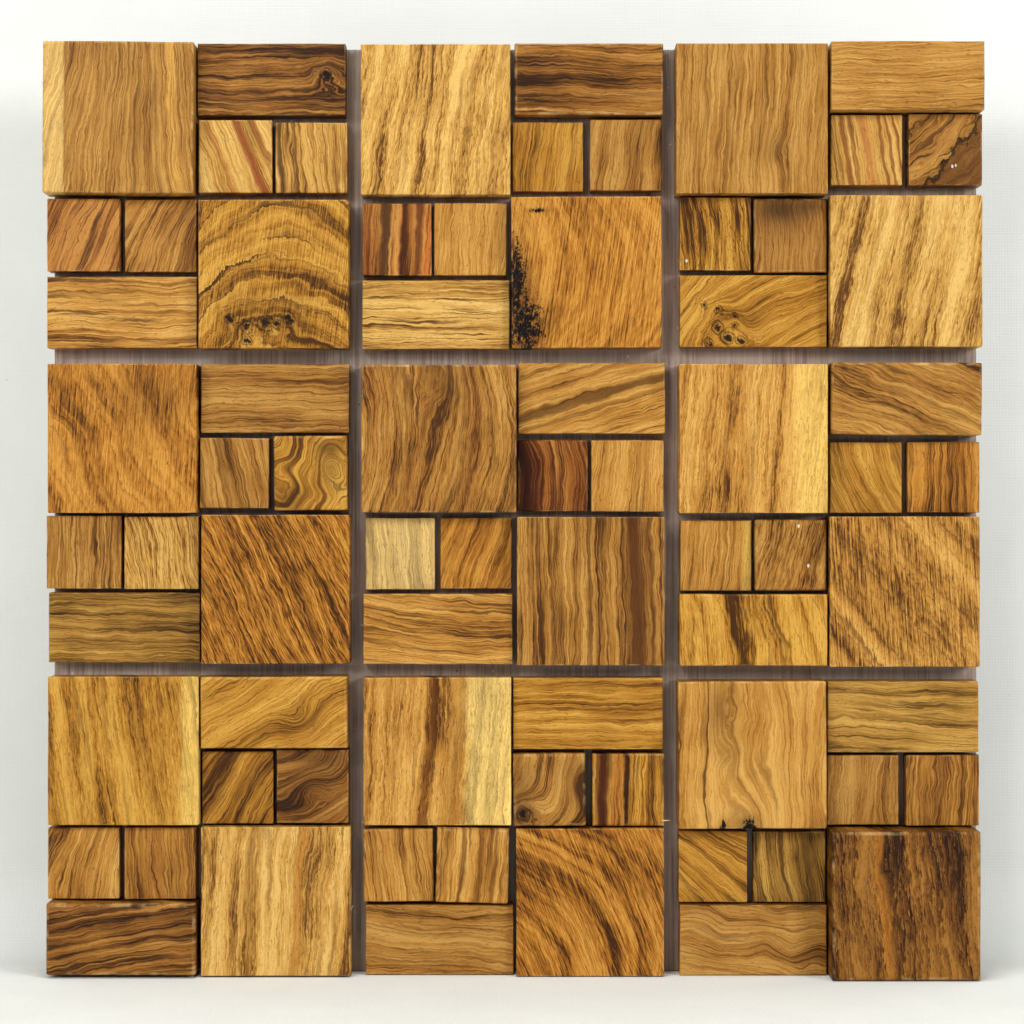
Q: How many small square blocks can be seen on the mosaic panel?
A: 36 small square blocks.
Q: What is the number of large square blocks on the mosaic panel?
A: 18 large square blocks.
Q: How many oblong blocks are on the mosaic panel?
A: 18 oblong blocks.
